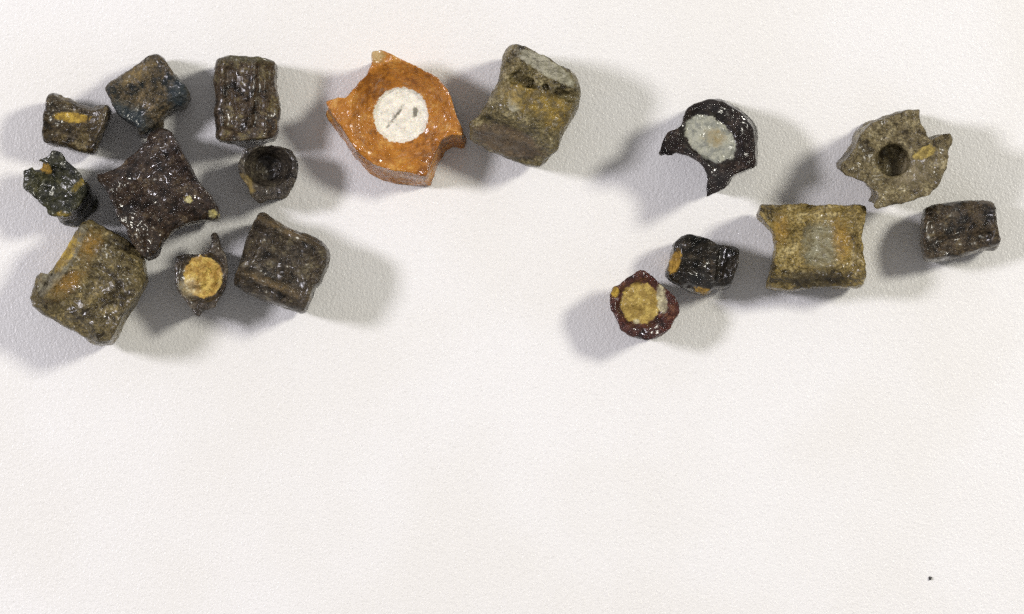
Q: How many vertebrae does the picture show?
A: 17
